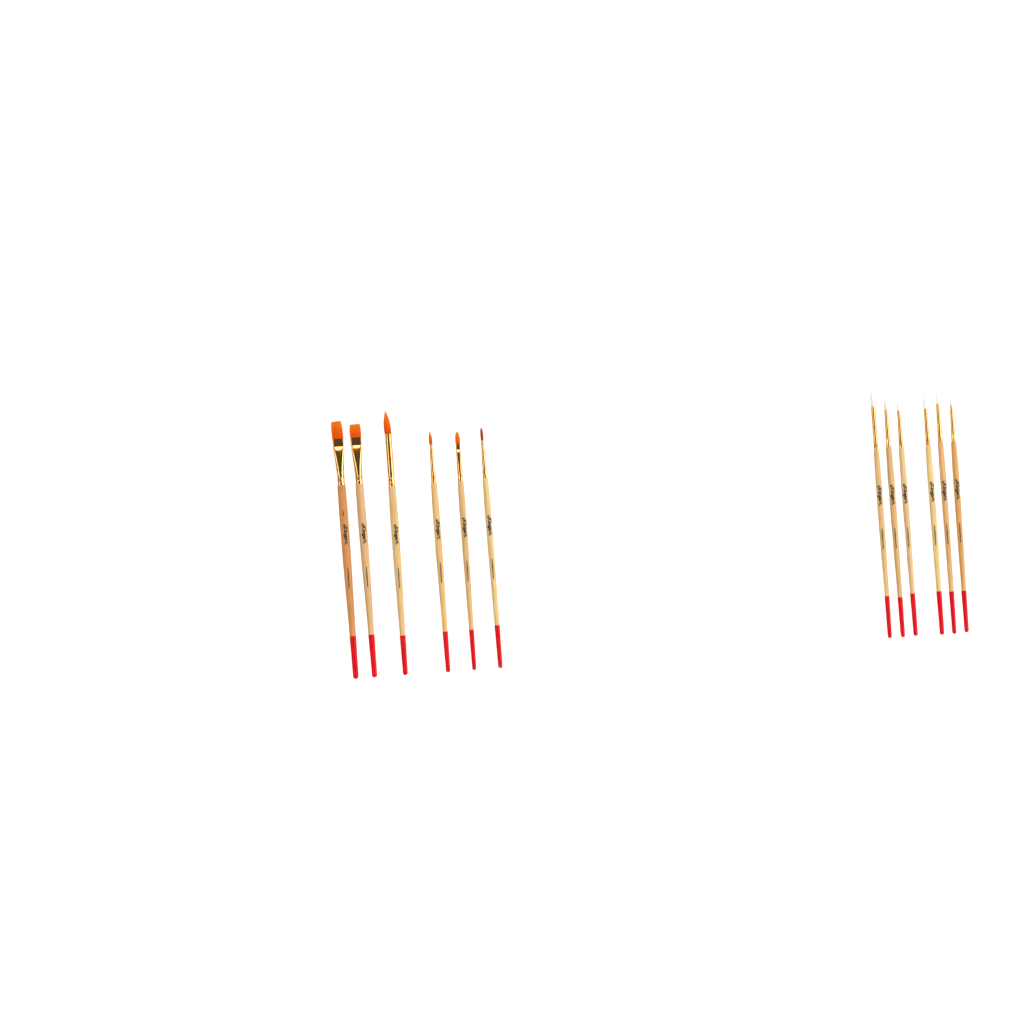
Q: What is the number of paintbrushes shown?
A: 12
